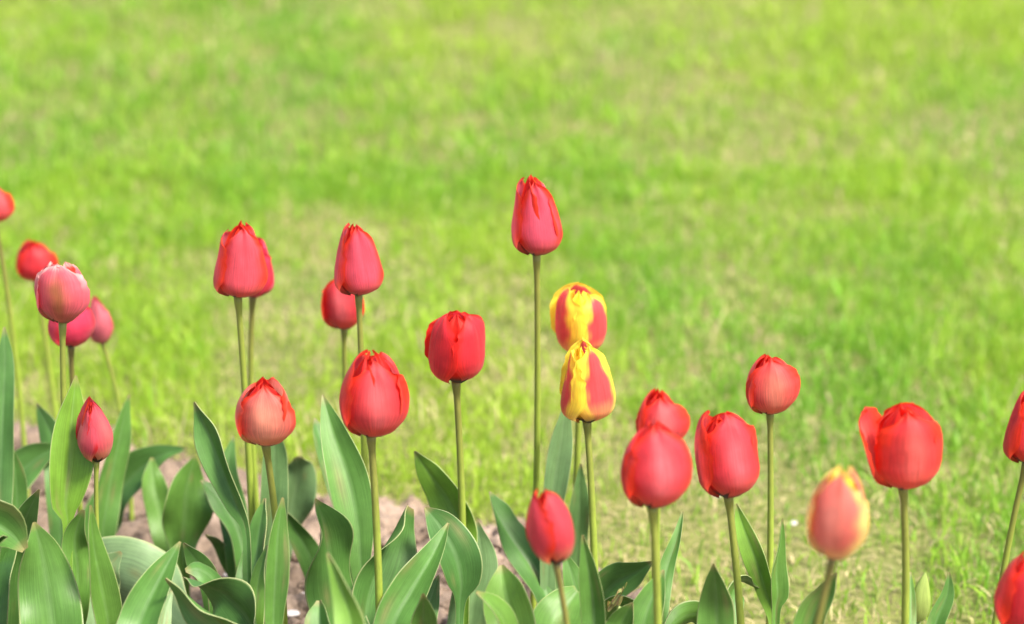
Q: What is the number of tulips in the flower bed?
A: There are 25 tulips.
